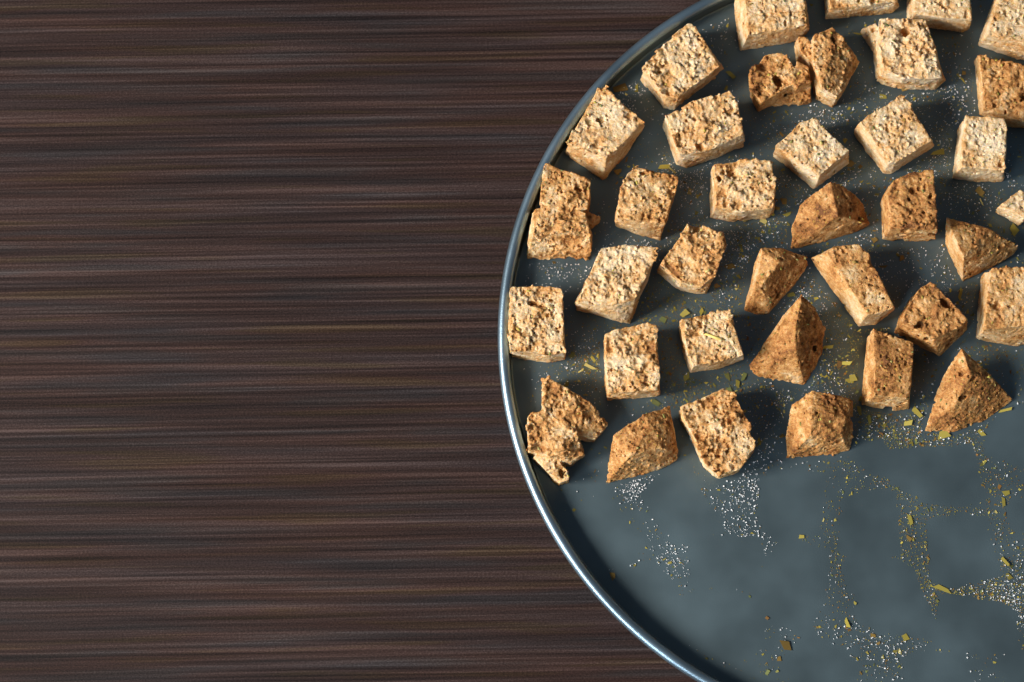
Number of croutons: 37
